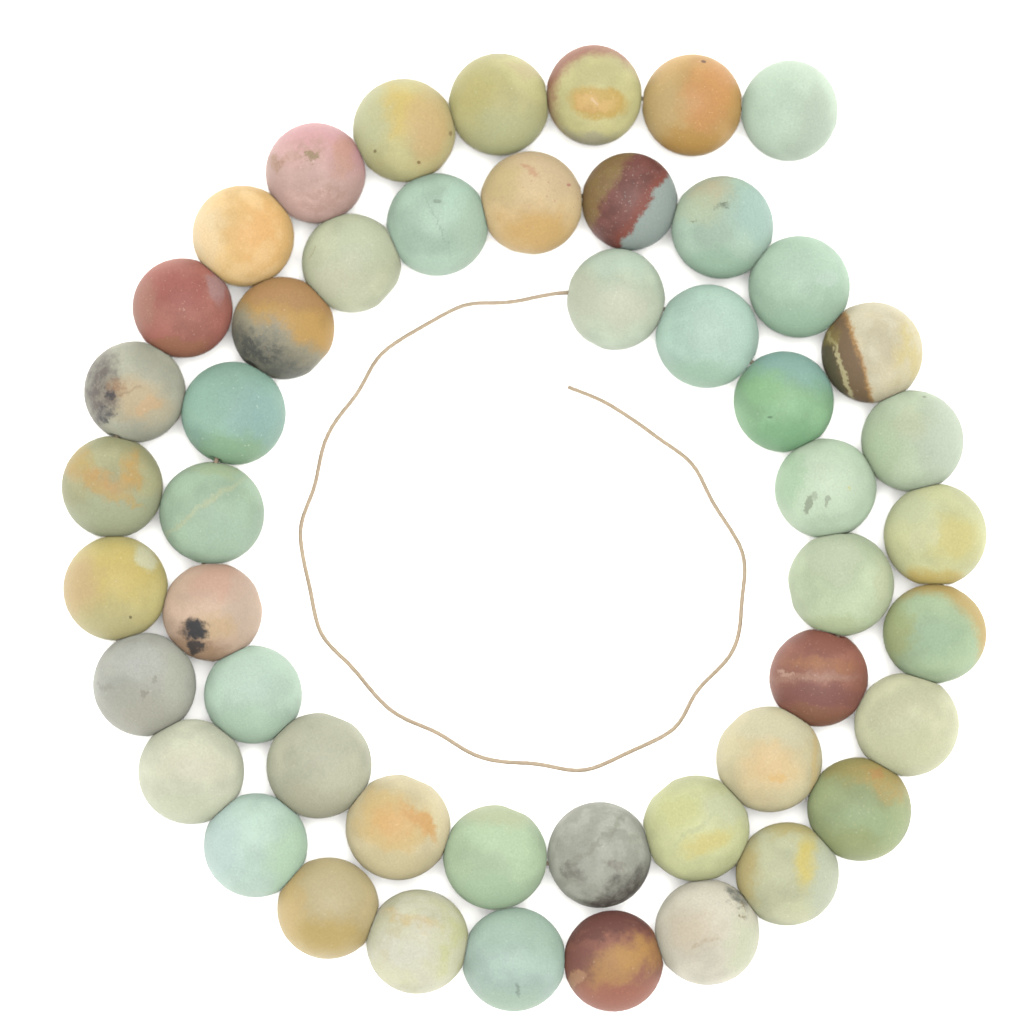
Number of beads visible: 49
